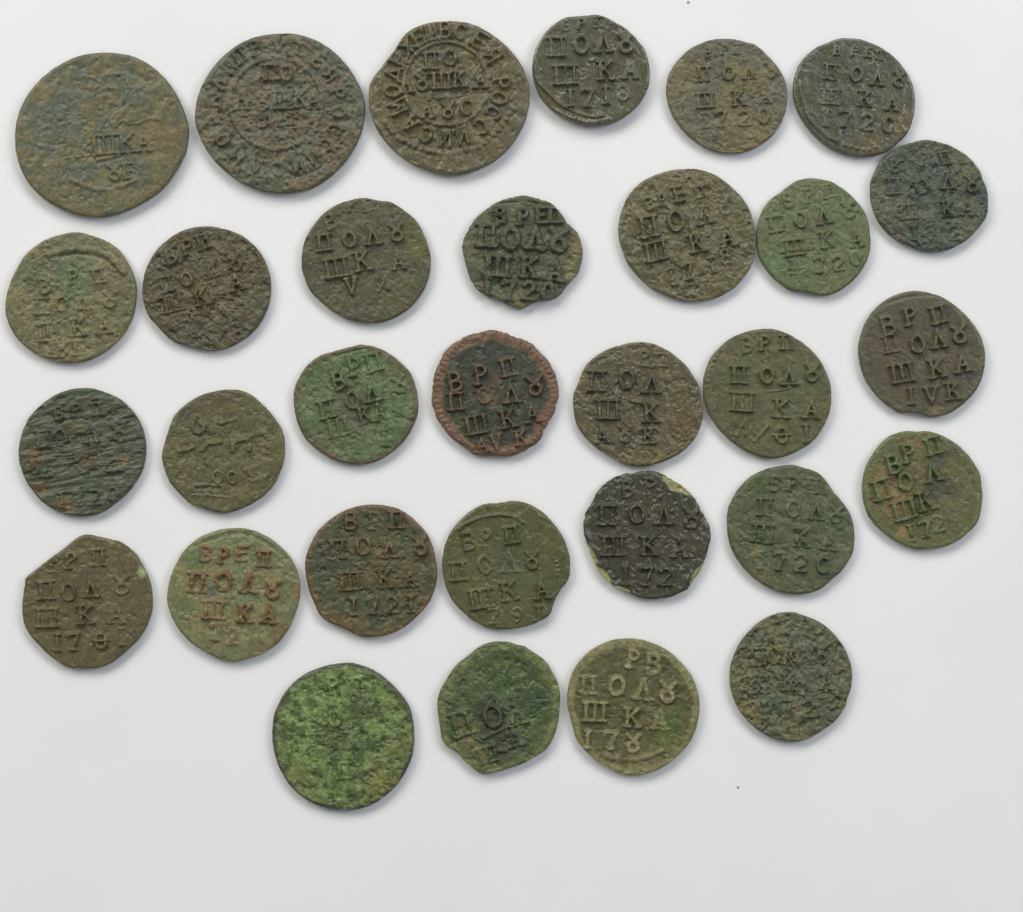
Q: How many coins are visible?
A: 31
